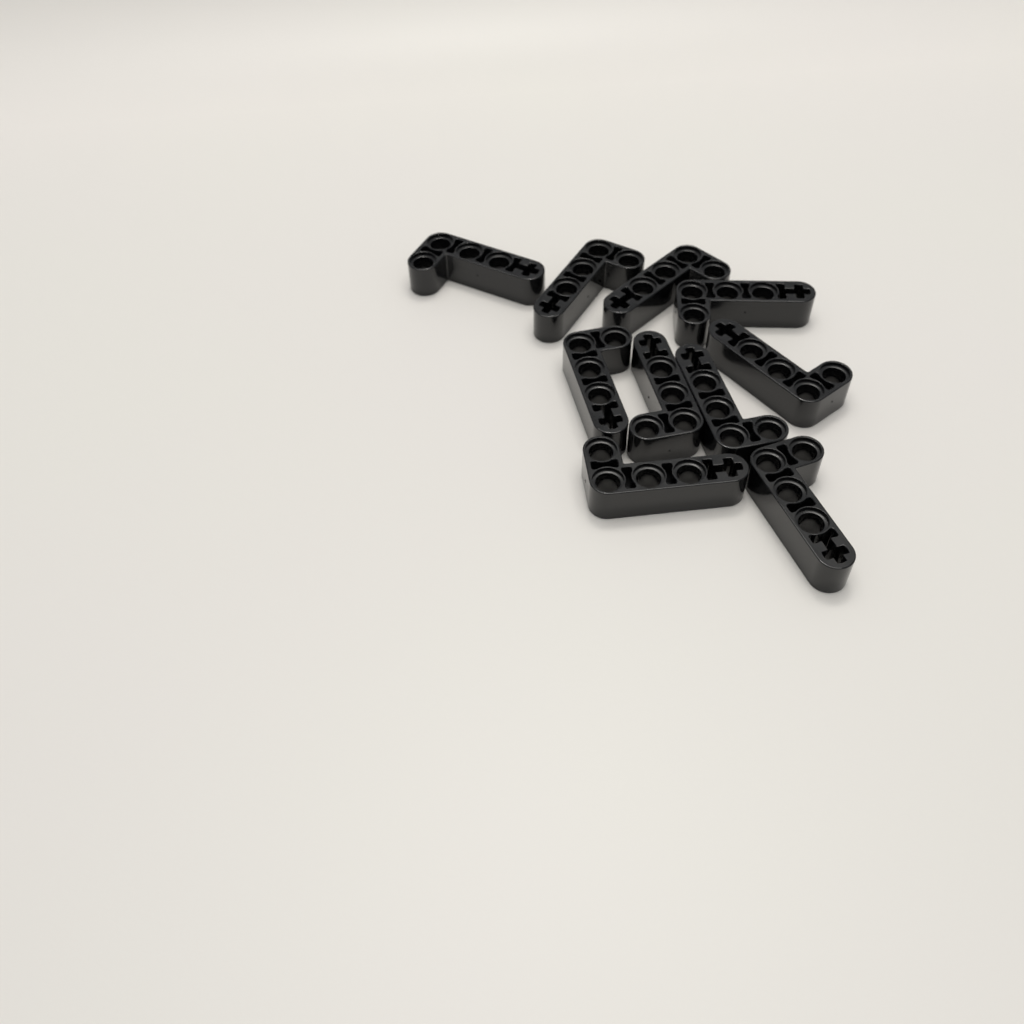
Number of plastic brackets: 10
